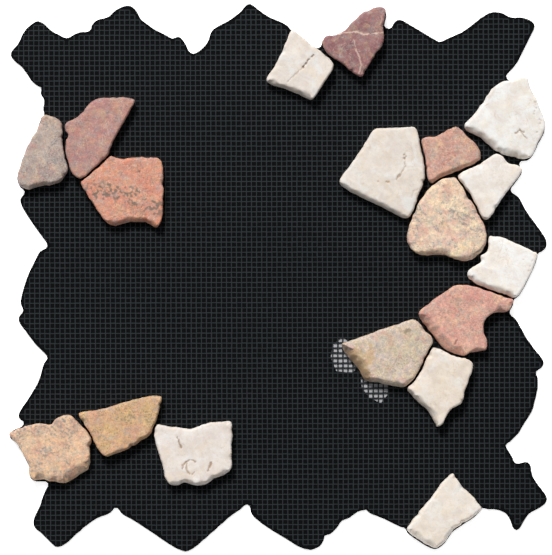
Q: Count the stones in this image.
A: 18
